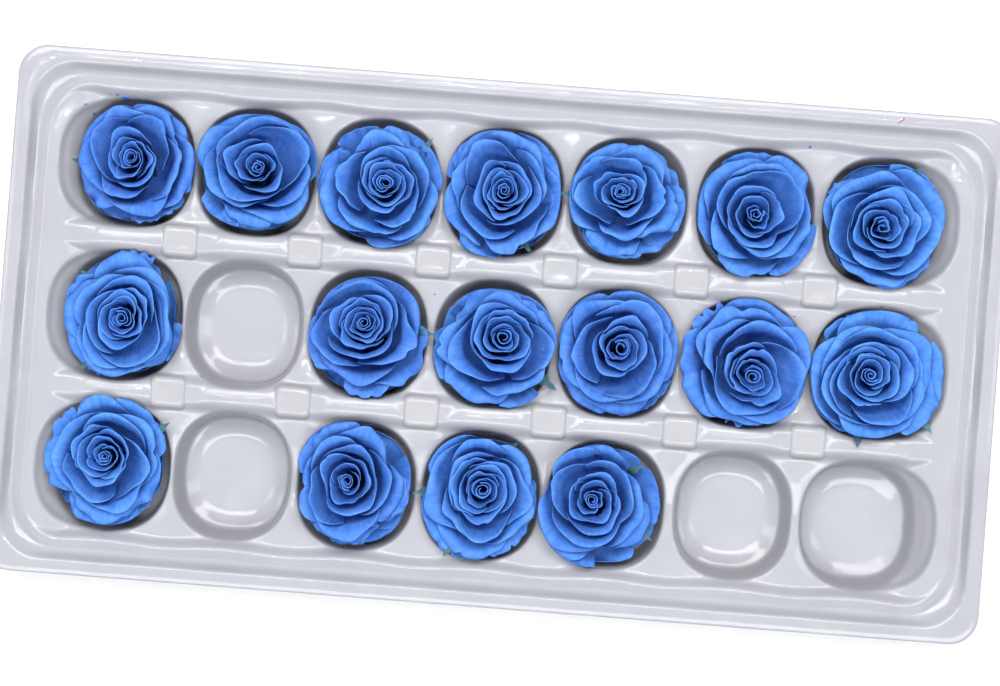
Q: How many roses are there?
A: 17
